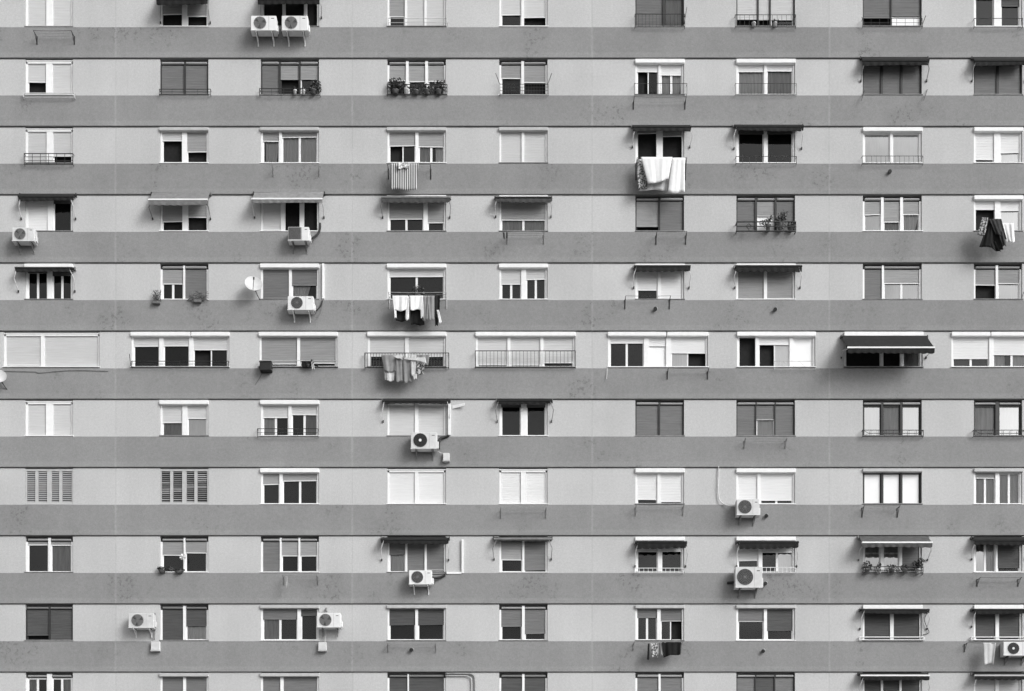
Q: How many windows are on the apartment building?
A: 99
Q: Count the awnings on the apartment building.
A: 27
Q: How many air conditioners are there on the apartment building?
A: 12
